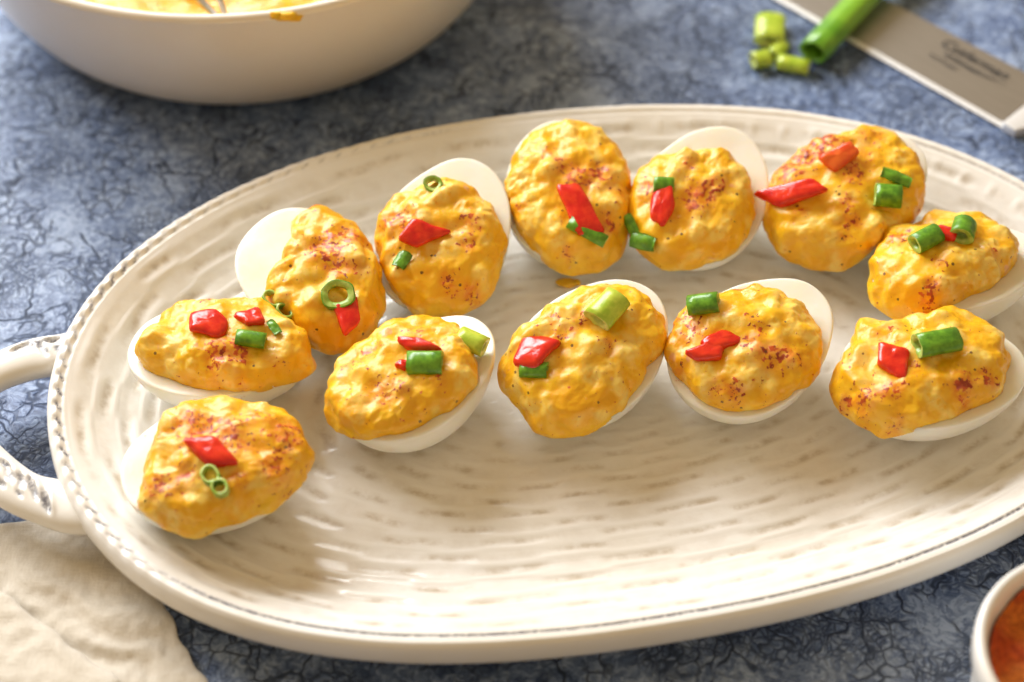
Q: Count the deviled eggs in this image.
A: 12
